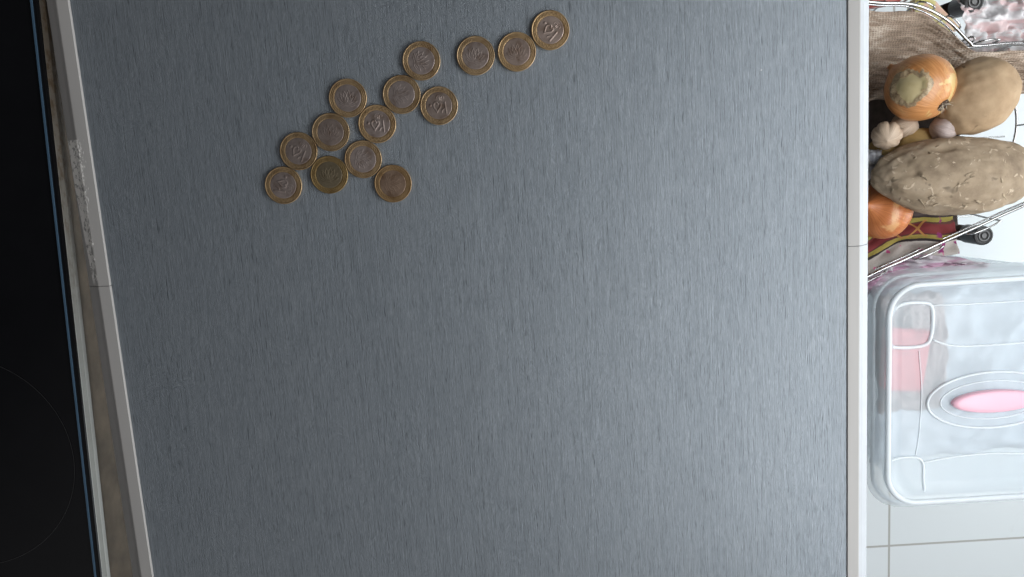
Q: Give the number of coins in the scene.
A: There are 14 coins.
